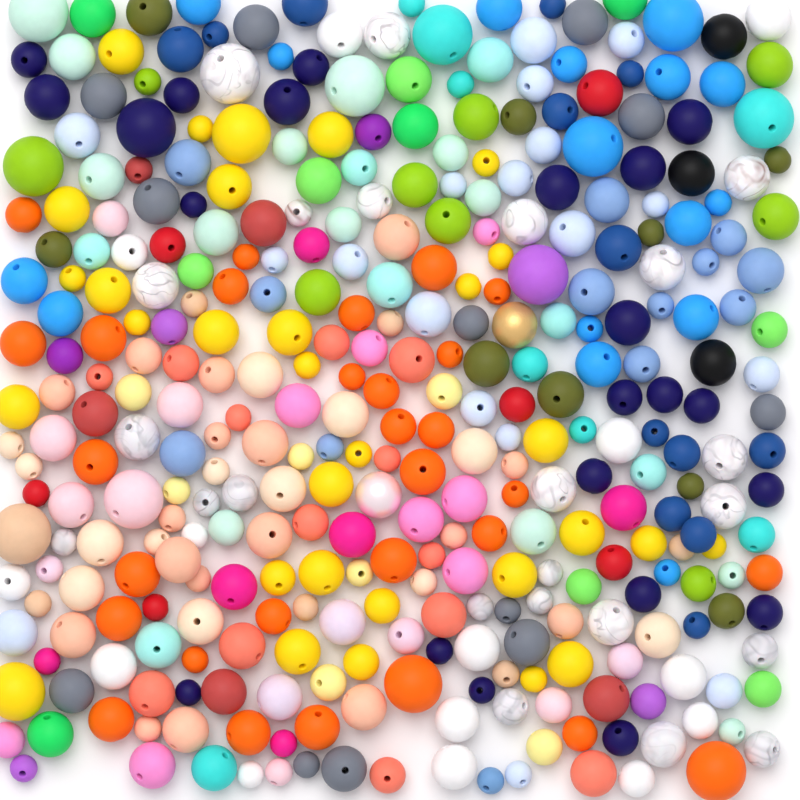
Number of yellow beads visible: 31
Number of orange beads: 29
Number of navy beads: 22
